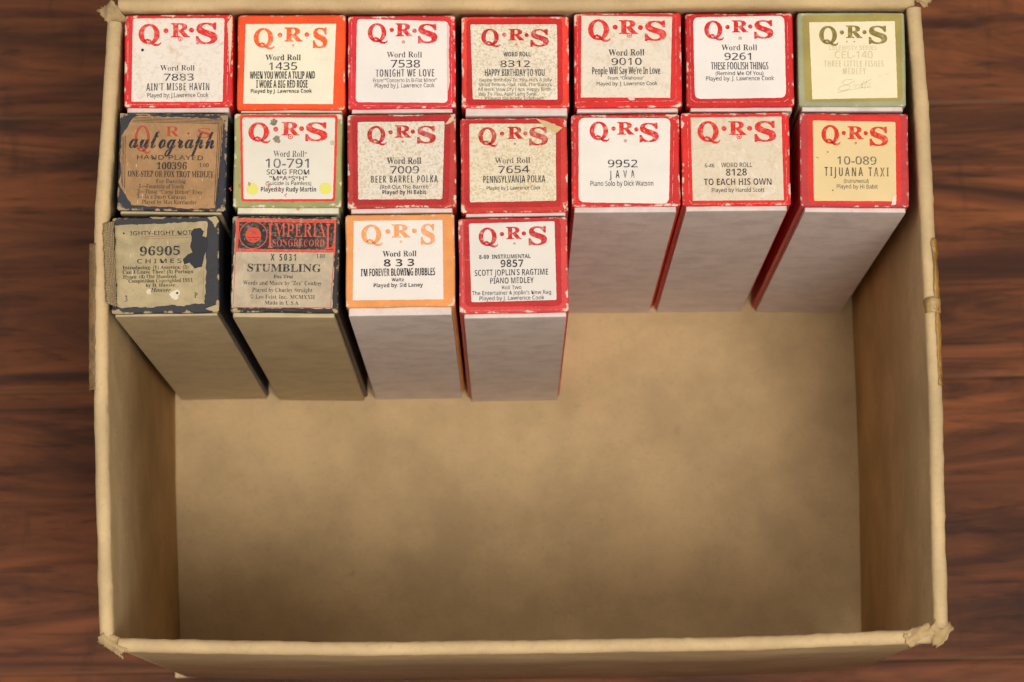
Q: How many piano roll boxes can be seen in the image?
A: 18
